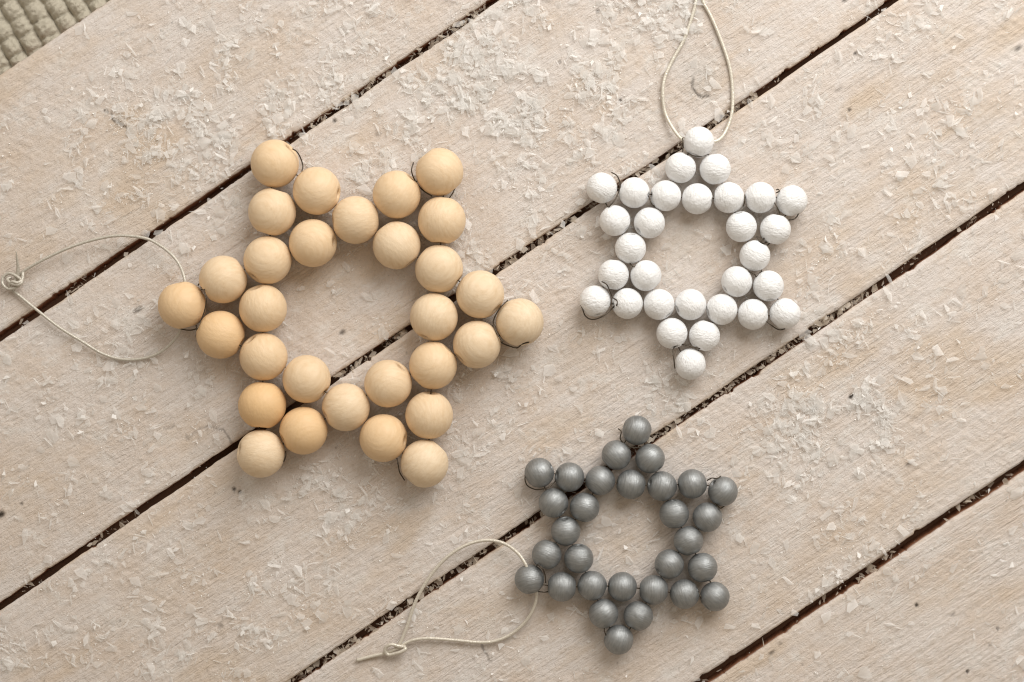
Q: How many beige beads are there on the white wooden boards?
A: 30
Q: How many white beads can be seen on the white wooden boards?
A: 30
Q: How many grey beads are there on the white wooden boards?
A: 30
